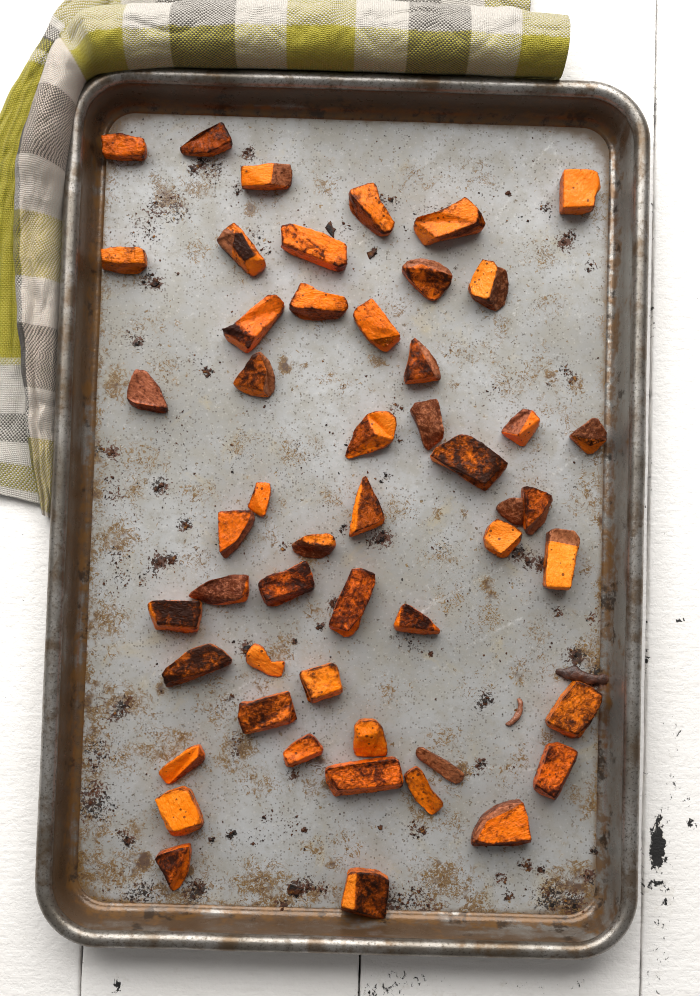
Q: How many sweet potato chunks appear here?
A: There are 51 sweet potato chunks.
